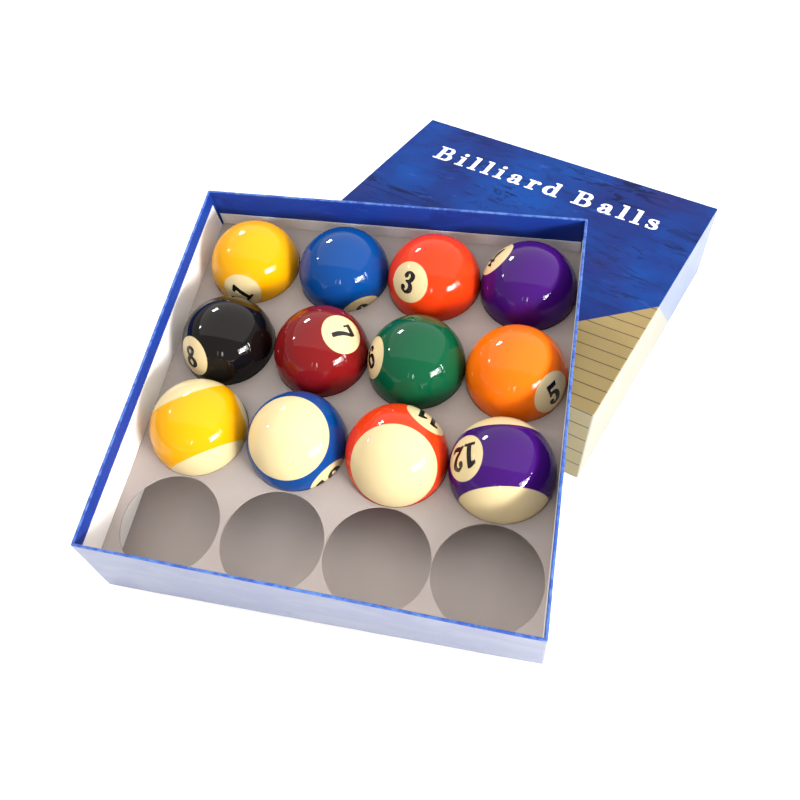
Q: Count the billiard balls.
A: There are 12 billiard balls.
